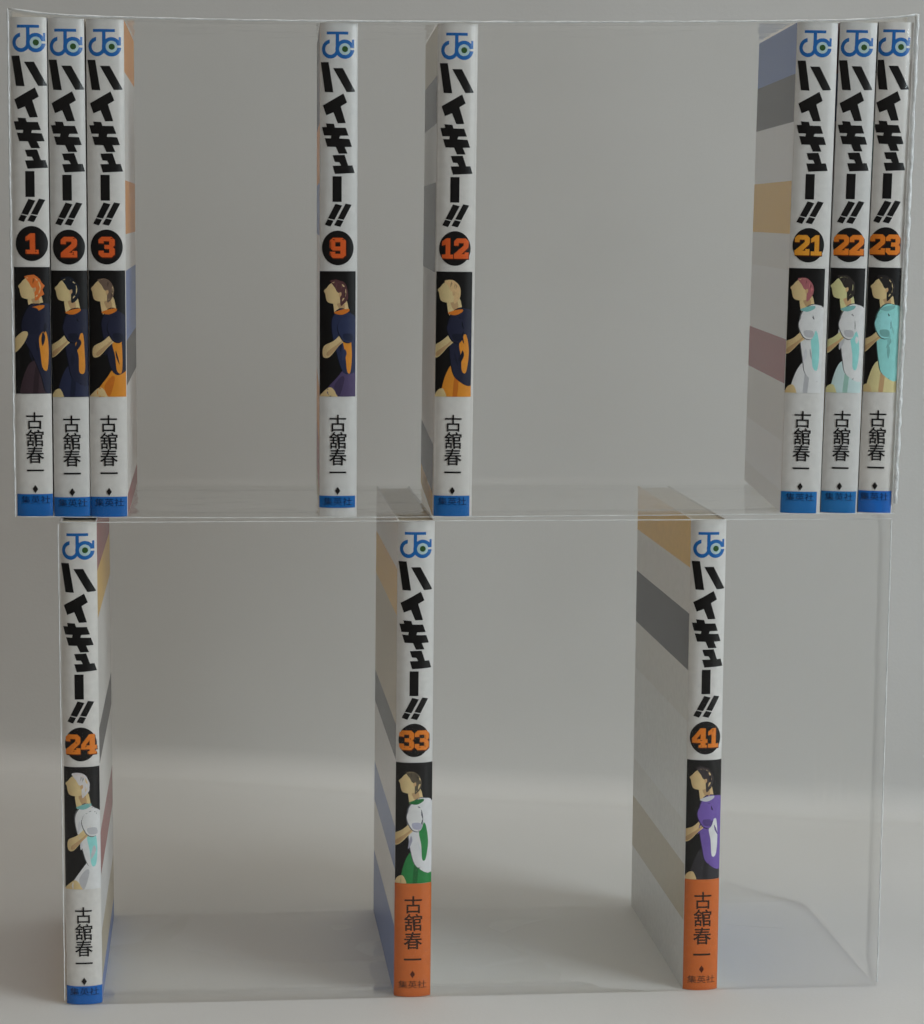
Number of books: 11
